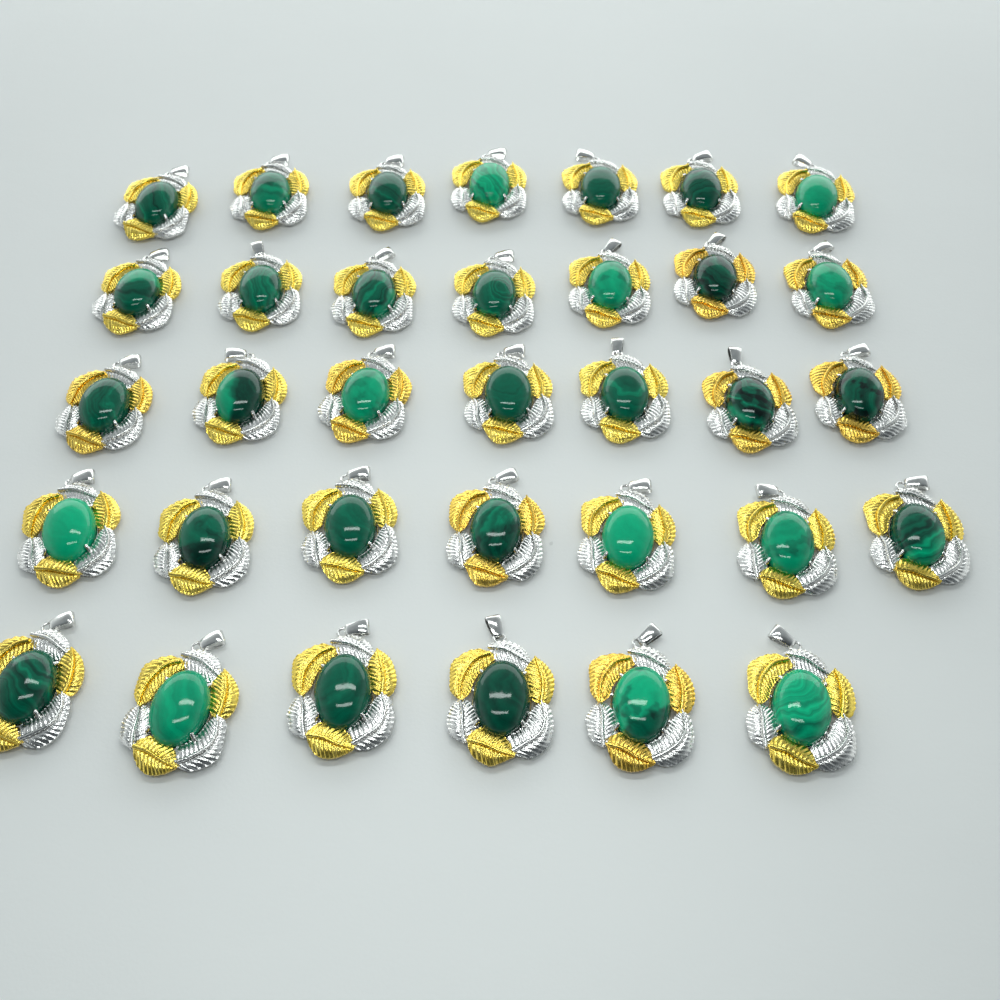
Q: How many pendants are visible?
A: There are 34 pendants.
